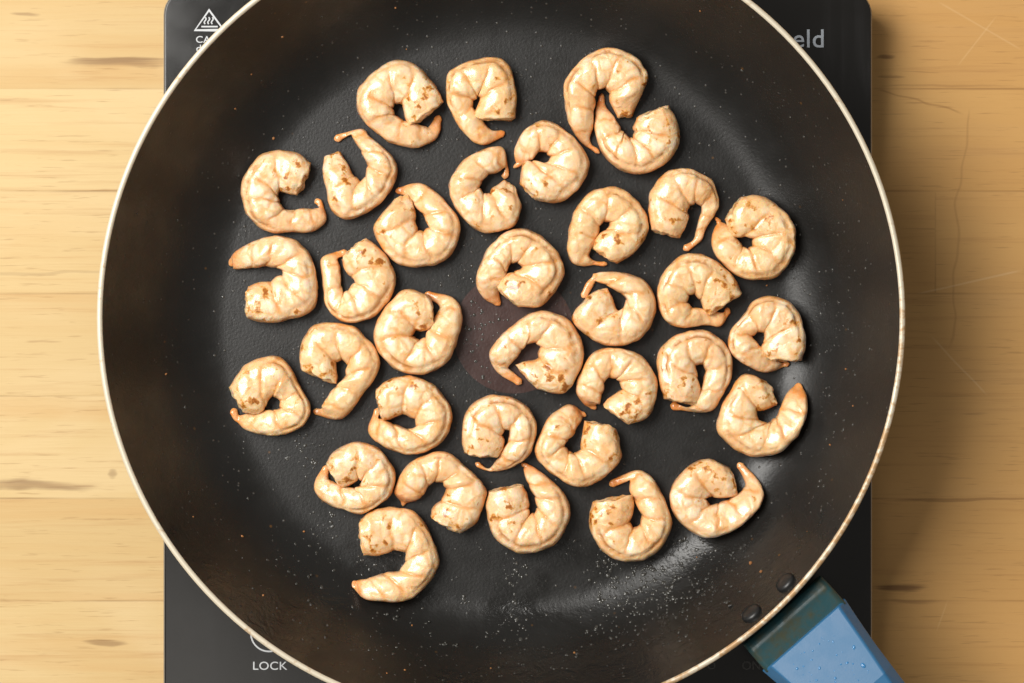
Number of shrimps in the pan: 34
